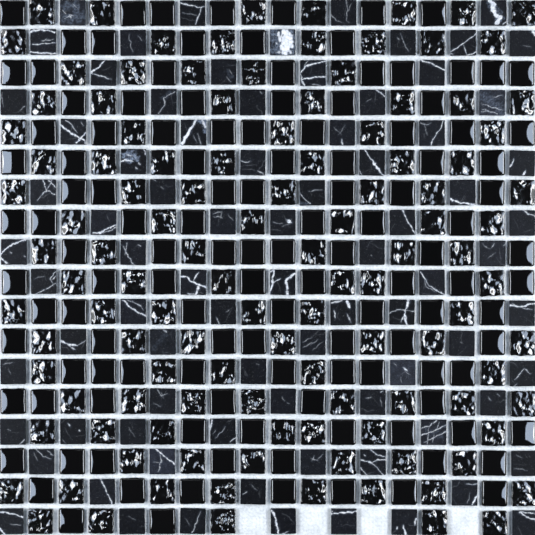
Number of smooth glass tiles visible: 124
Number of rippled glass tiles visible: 115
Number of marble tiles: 81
